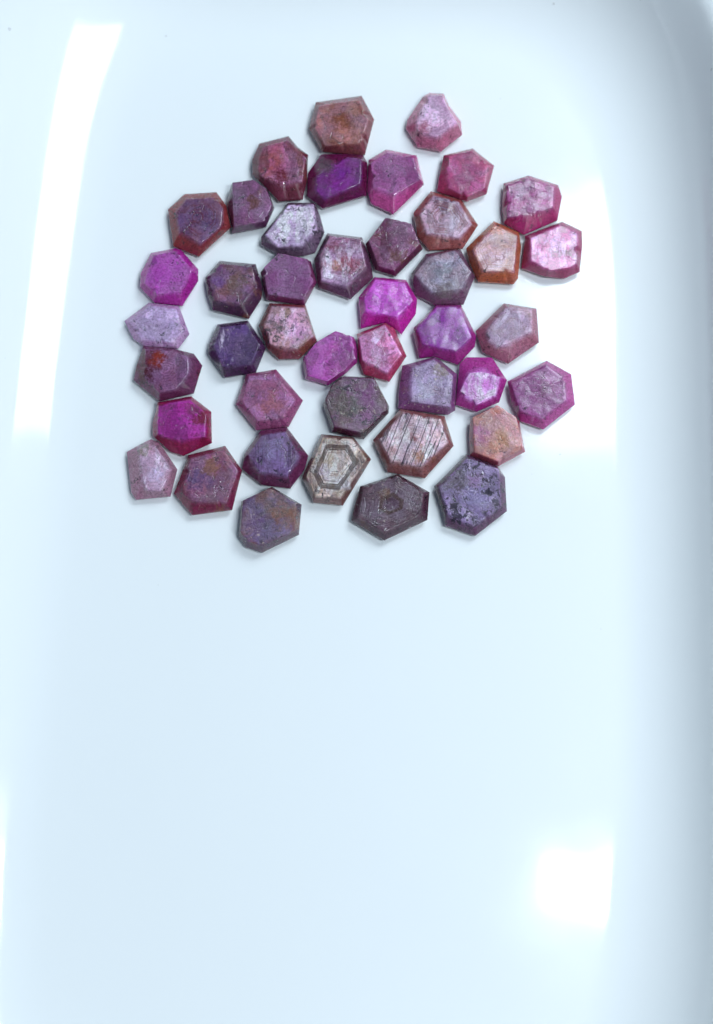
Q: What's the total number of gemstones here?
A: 43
